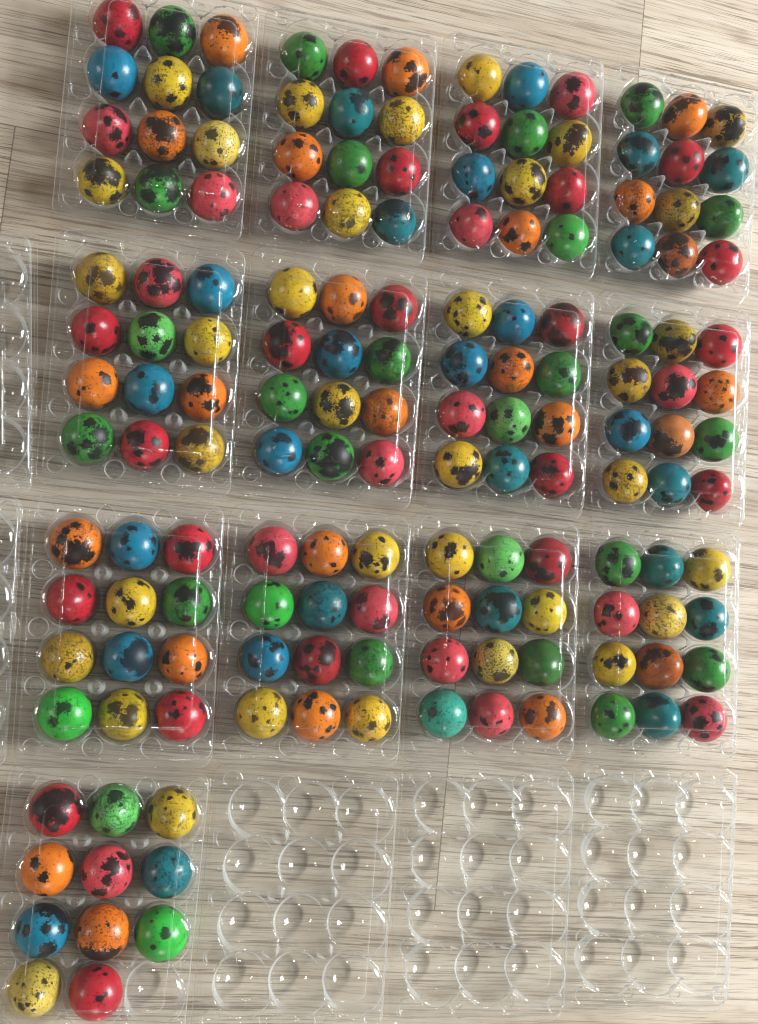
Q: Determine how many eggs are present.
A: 155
